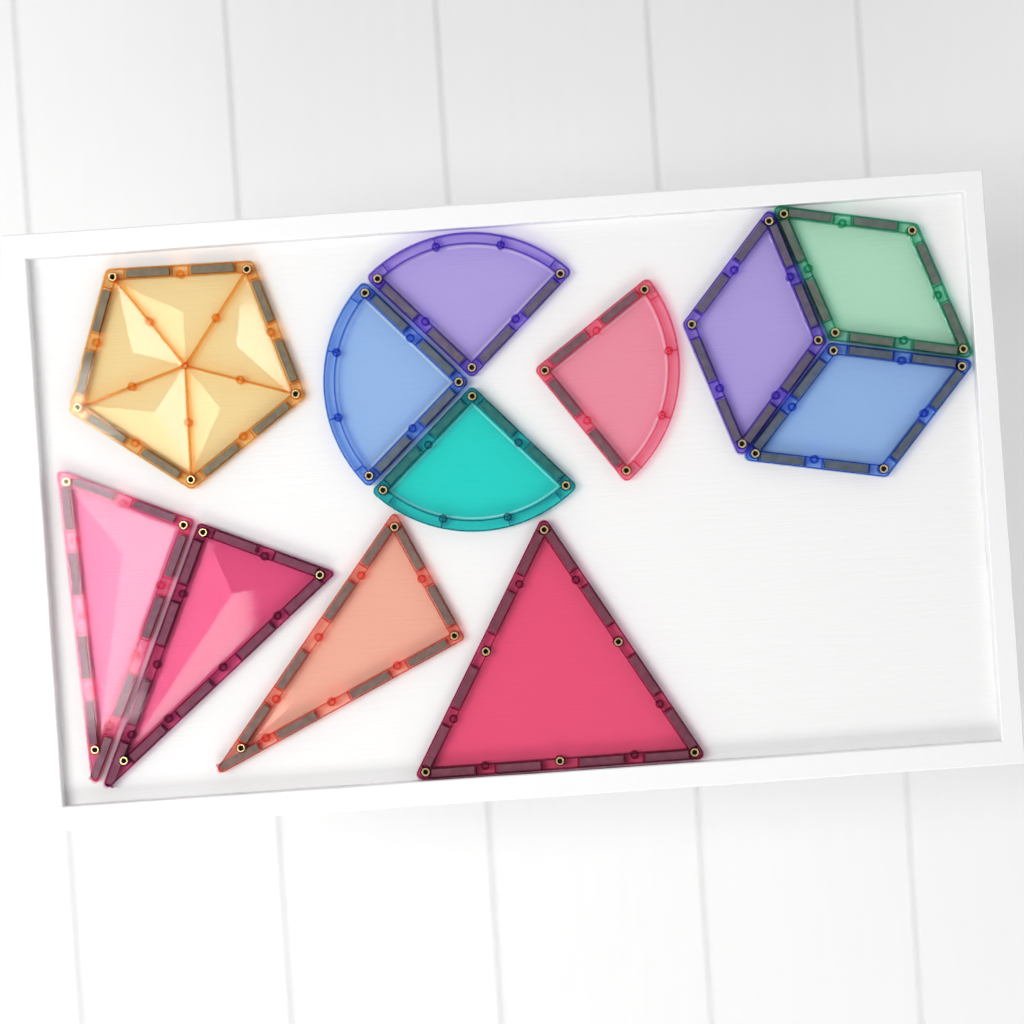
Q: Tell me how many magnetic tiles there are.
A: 12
